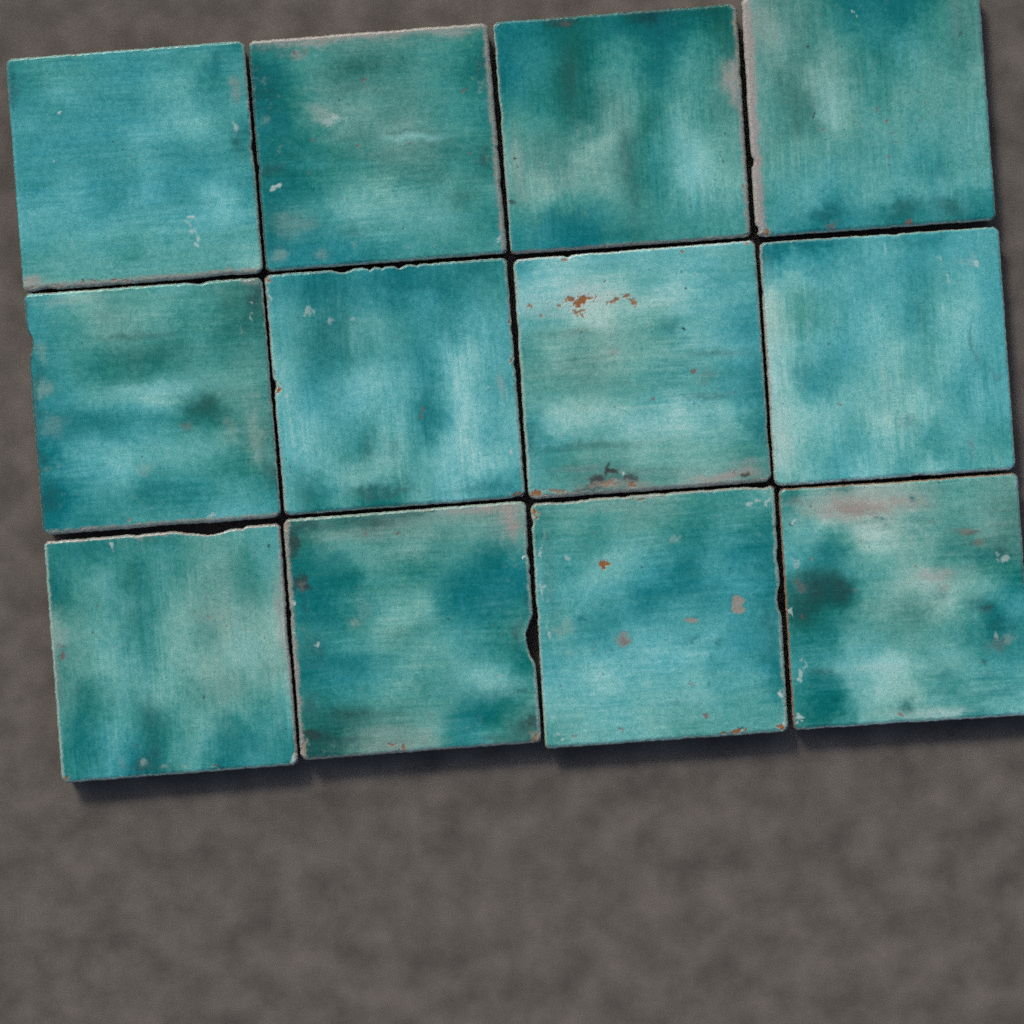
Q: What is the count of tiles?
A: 12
